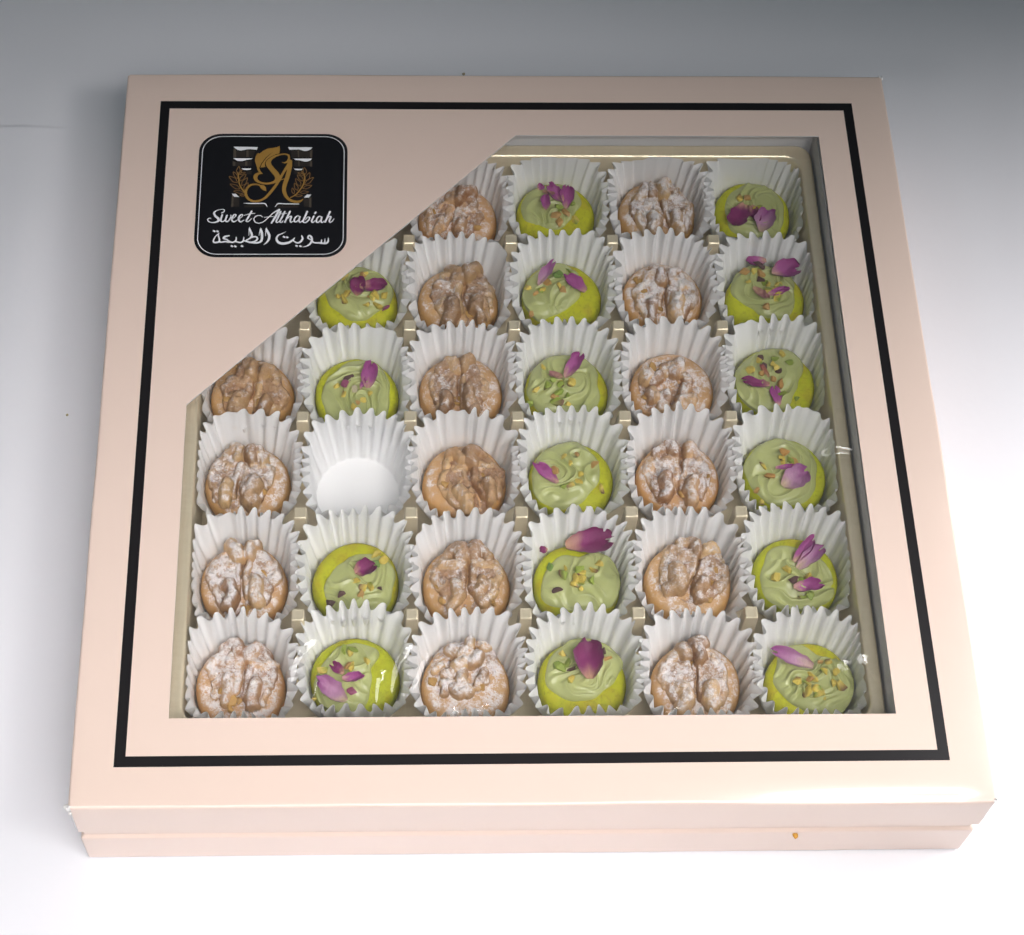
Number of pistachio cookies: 16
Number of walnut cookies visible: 16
